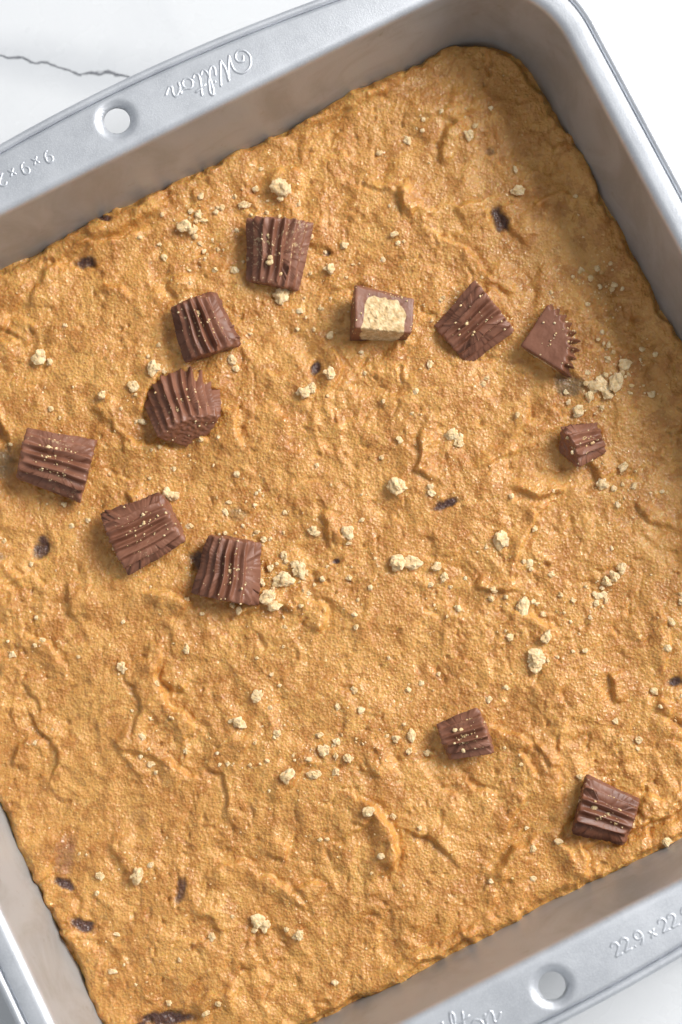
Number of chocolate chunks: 12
